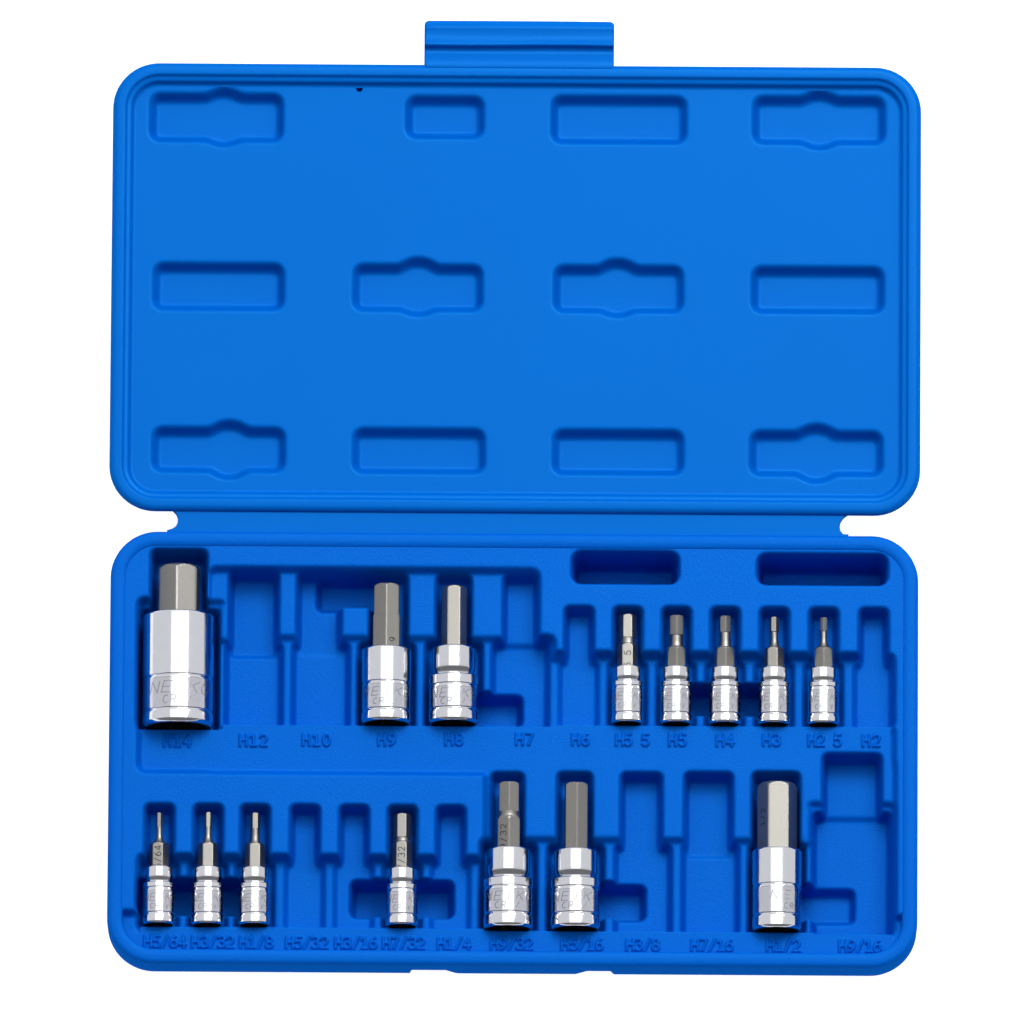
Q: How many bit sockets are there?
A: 15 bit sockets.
